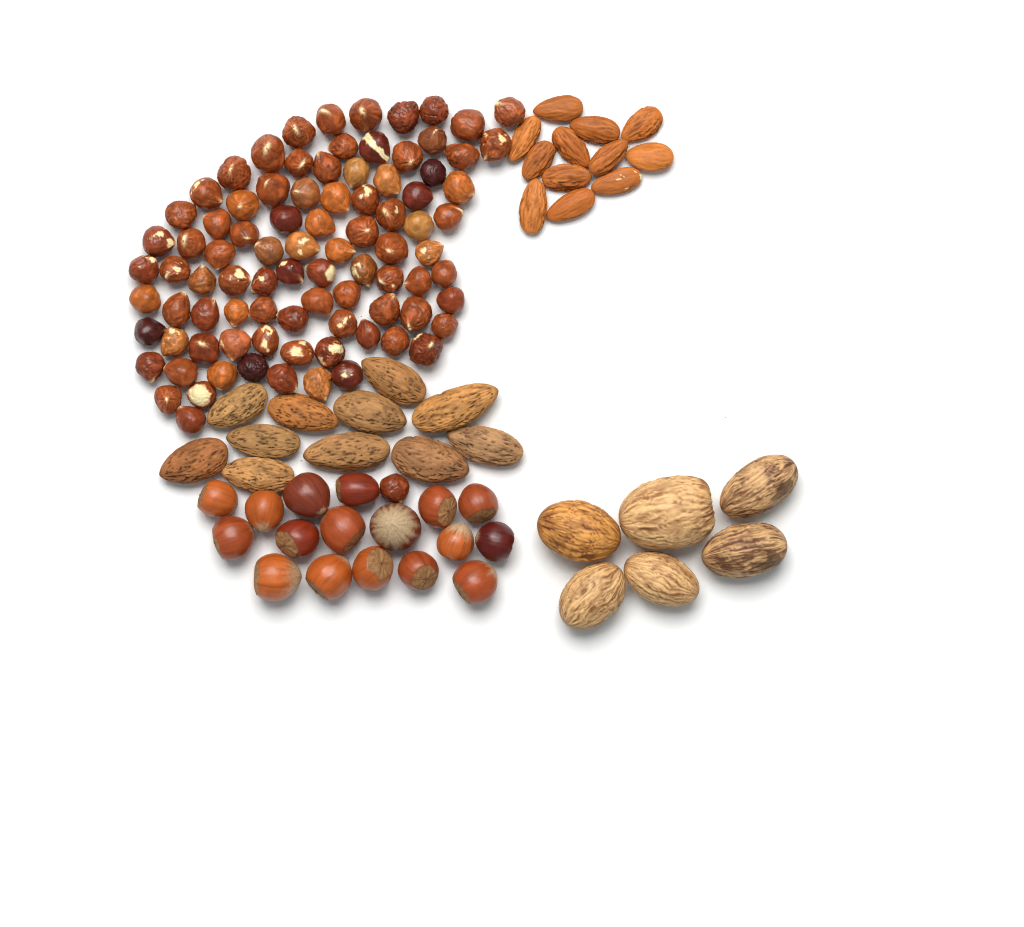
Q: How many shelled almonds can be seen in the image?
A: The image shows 12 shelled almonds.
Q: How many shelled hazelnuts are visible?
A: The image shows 90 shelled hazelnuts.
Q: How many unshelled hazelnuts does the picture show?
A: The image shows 17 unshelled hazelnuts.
